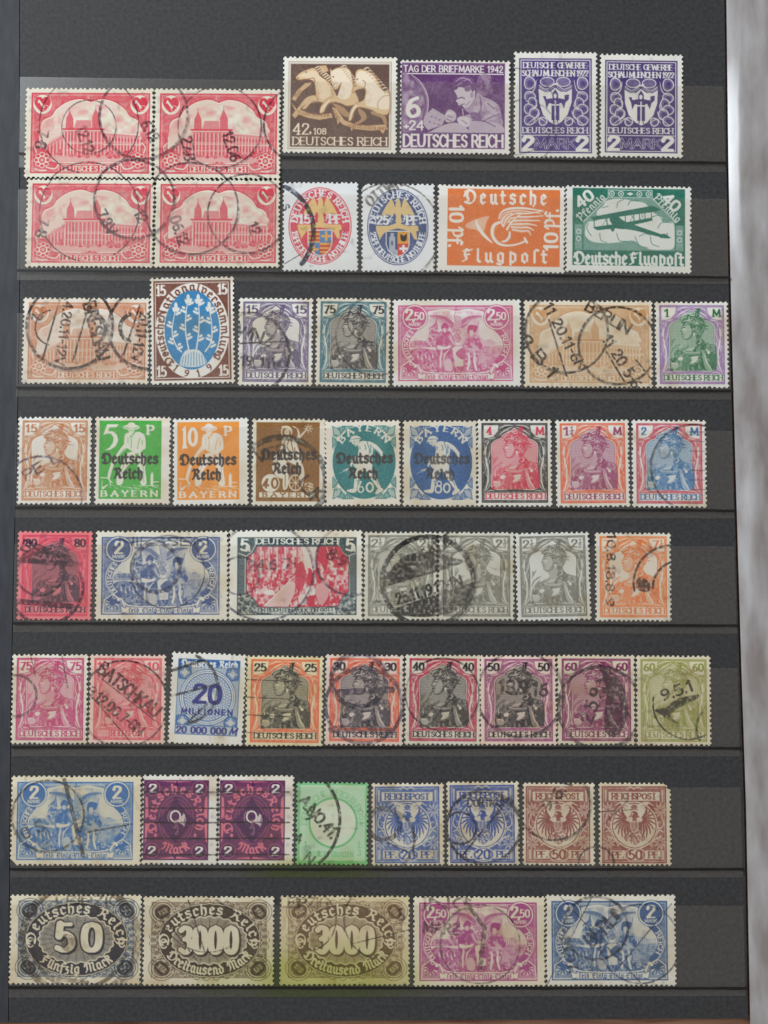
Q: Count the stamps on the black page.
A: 57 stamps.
